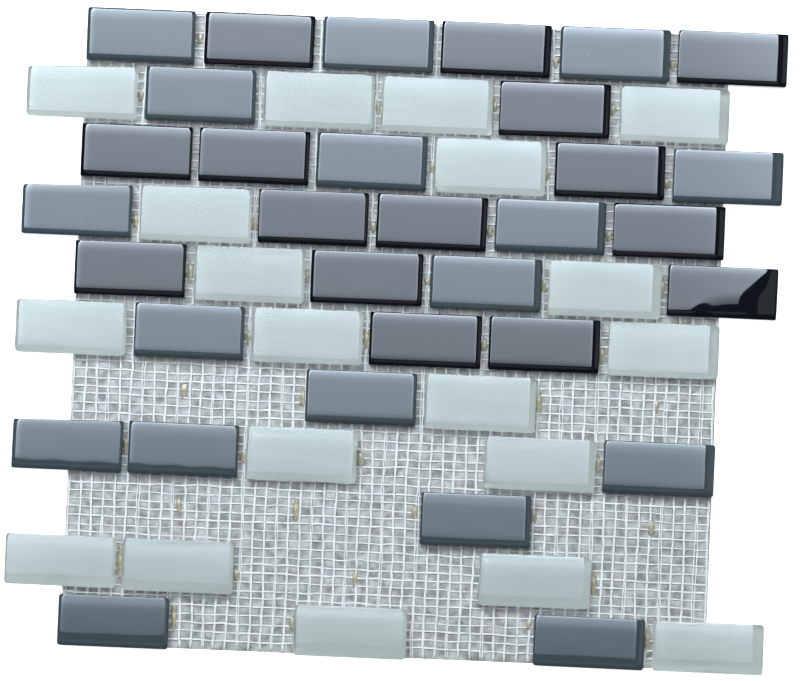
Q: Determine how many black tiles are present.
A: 15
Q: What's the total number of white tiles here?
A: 19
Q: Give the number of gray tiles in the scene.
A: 17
